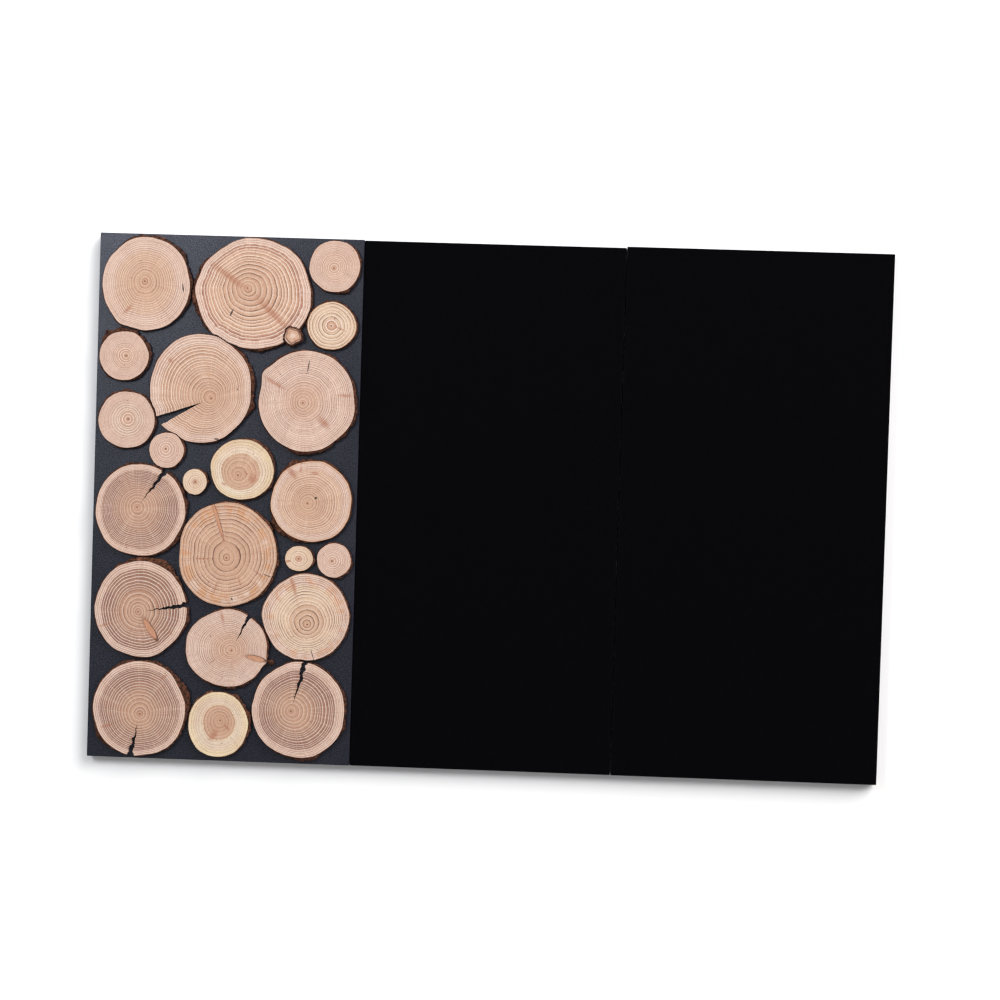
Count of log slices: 22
